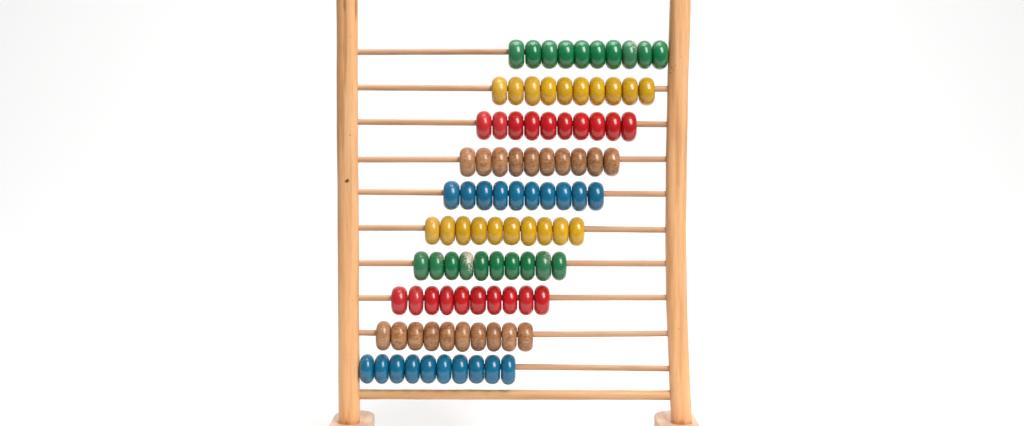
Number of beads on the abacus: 100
